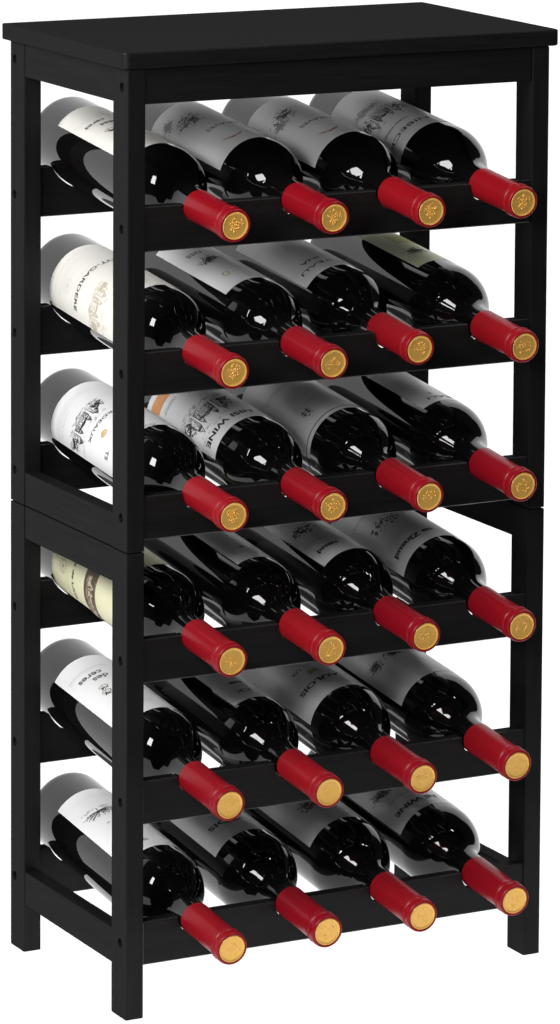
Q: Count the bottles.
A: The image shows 24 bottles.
